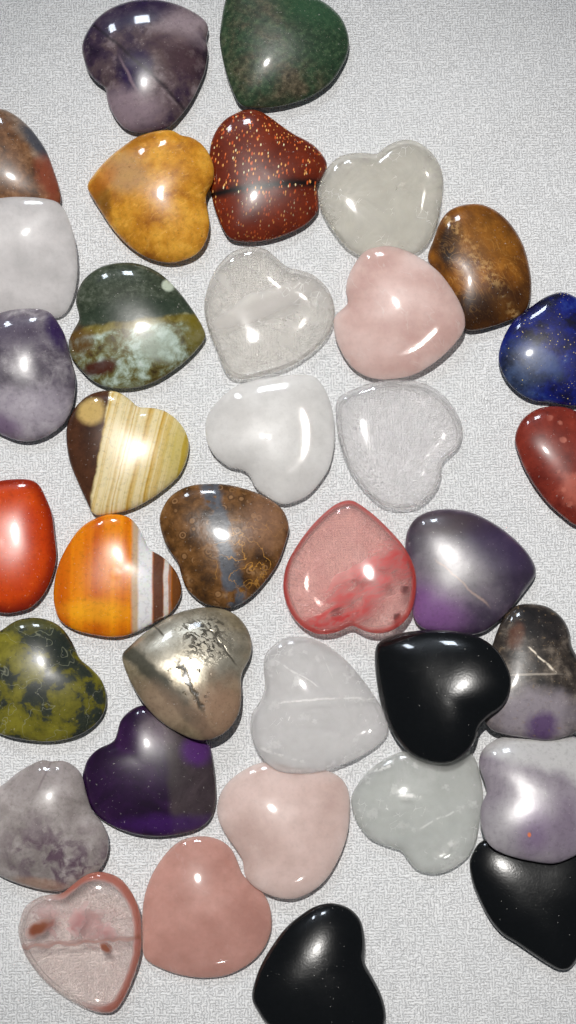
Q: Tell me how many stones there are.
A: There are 36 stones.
